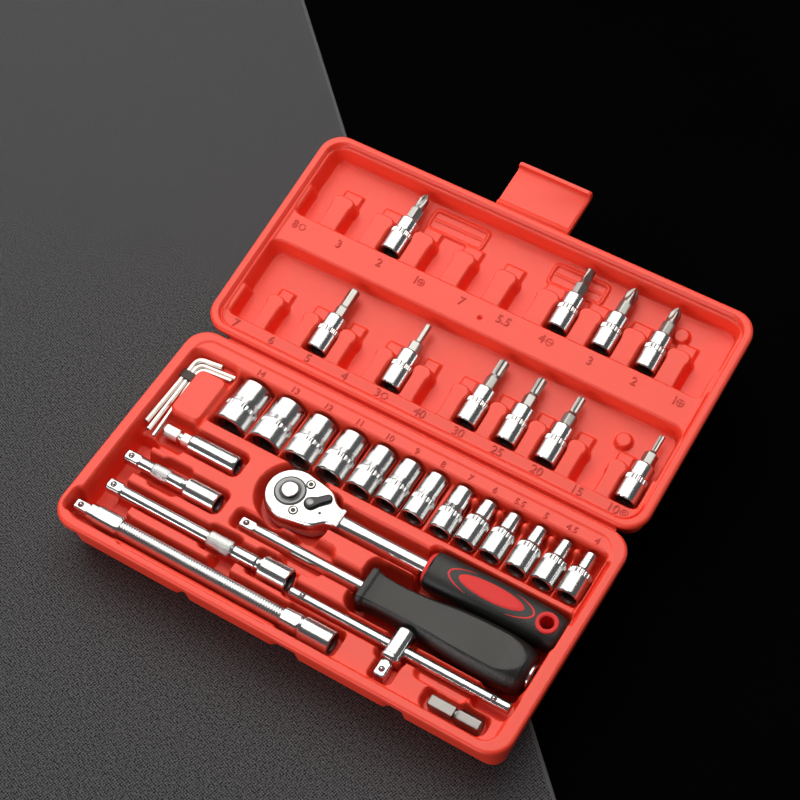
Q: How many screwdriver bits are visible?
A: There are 10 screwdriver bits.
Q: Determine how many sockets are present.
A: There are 13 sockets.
